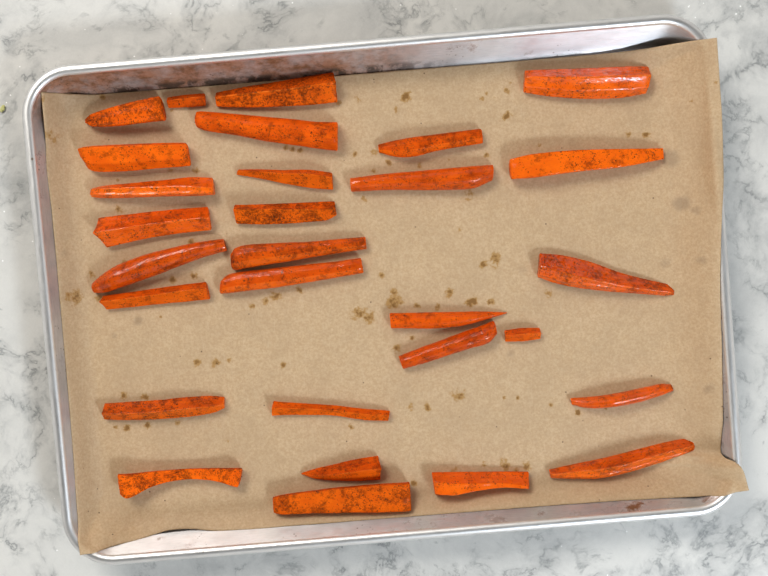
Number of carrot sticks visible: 29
